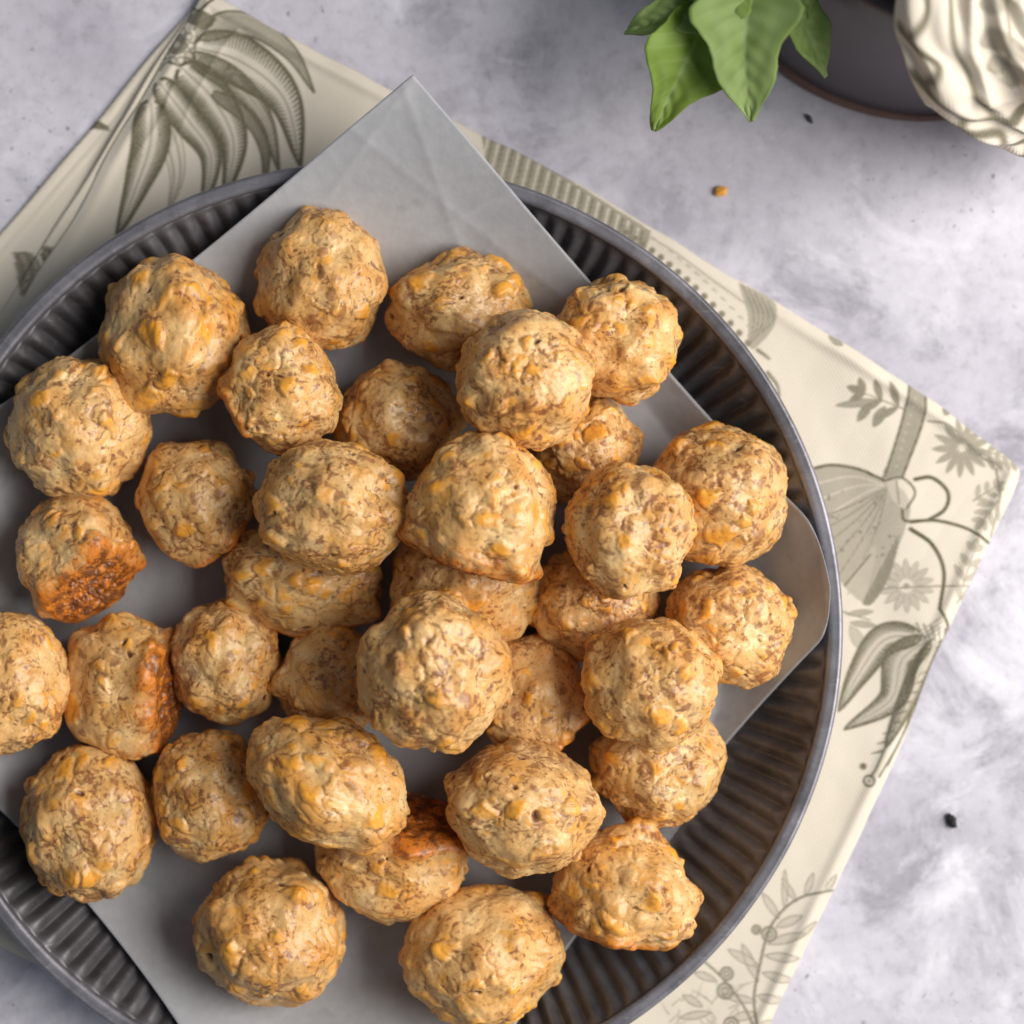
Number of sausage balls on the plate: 35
